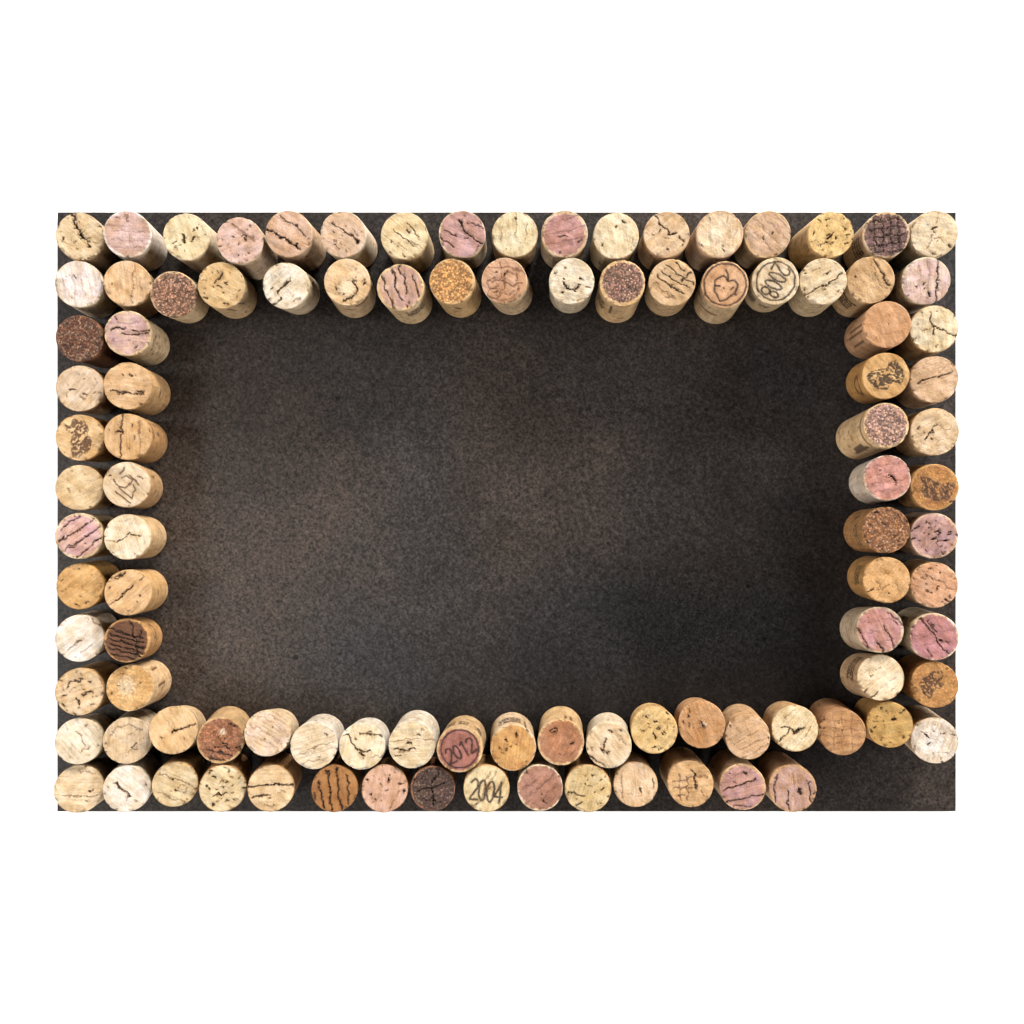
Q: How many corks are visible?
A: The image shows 100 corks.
